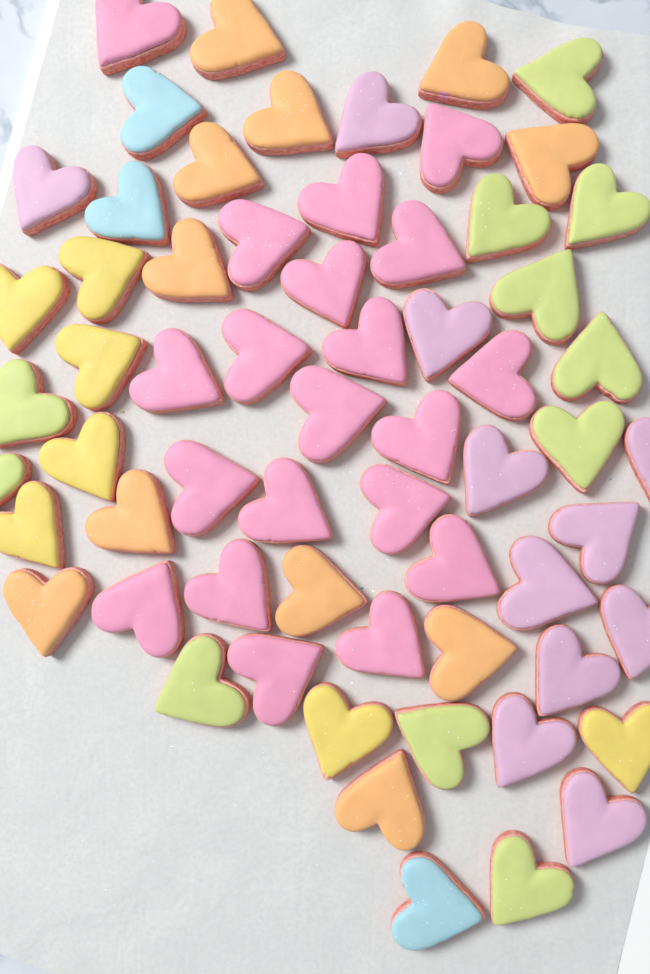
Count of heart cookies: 63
